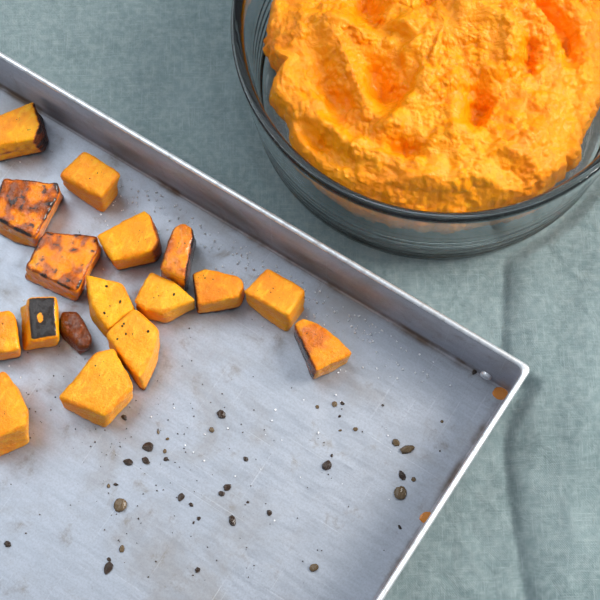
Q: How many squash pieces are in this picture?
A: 17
